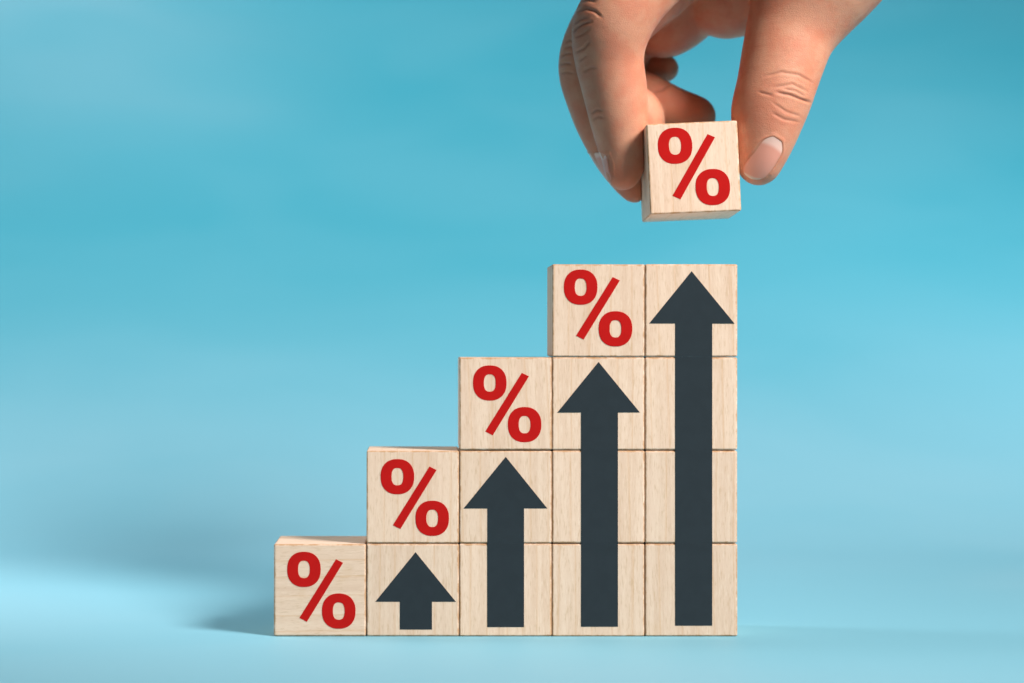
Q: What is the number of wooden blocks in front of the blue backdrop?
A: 15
